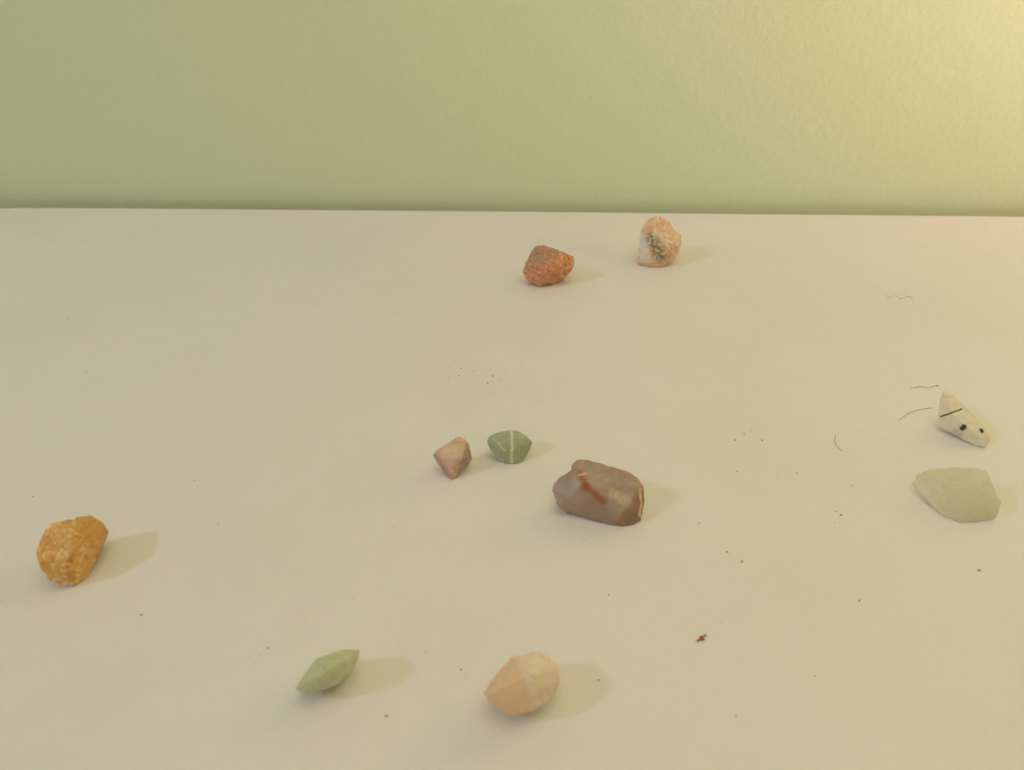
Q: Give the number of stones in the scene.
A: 10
